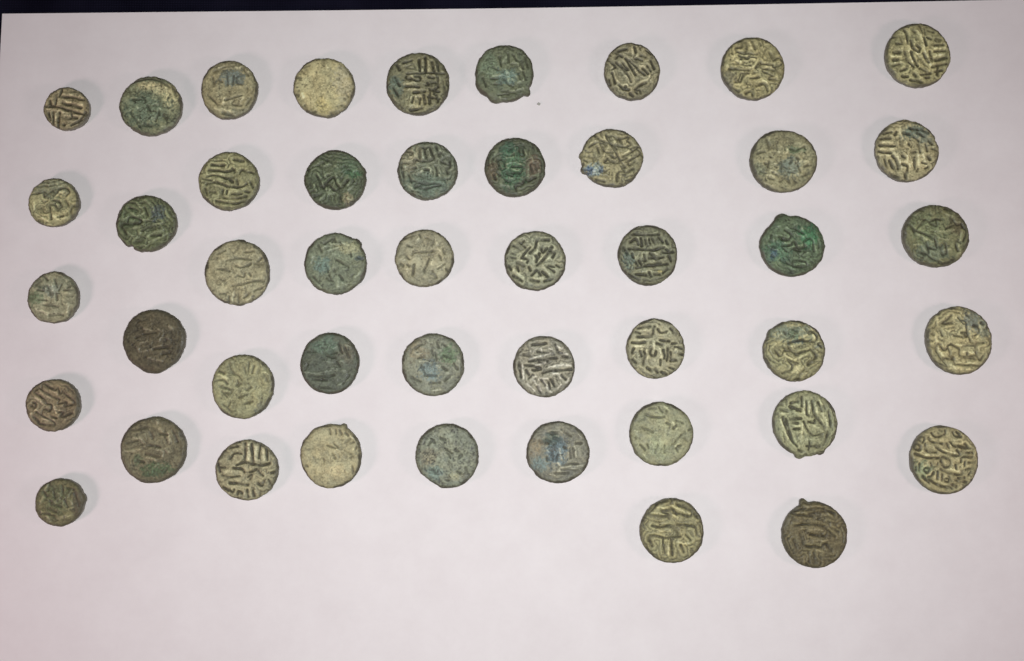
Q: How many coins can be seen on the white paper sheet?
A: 46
